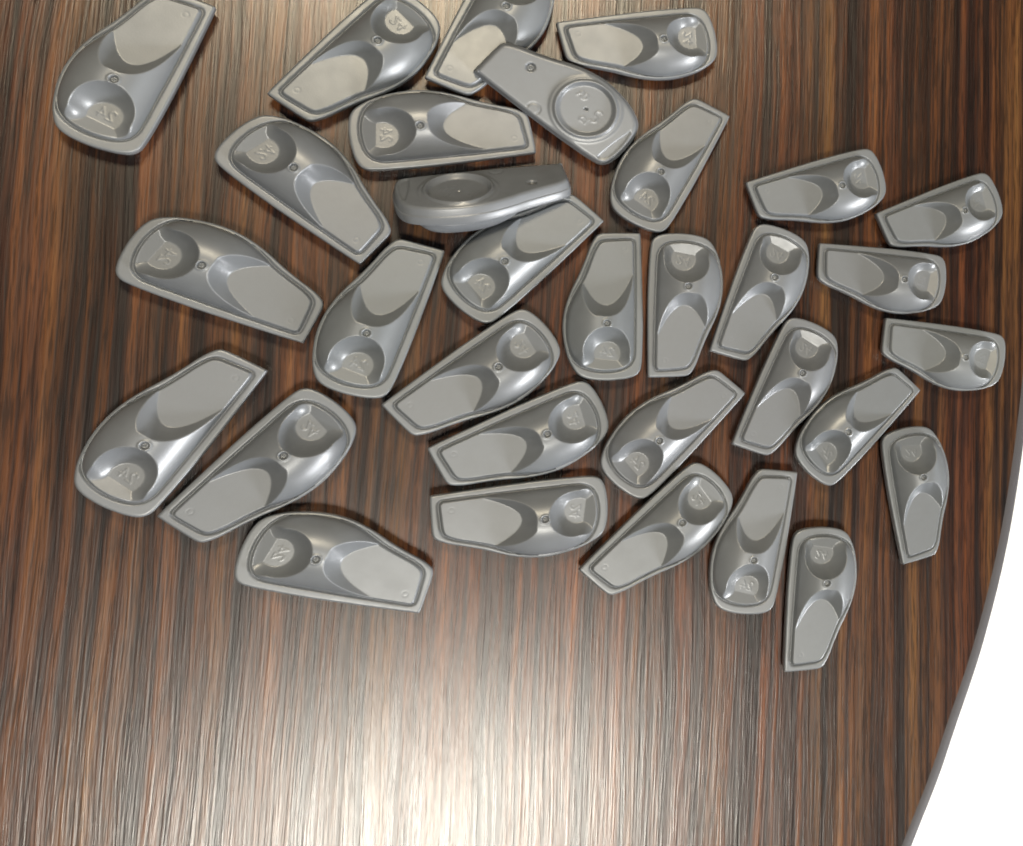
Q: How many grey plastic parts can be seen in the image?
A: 32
